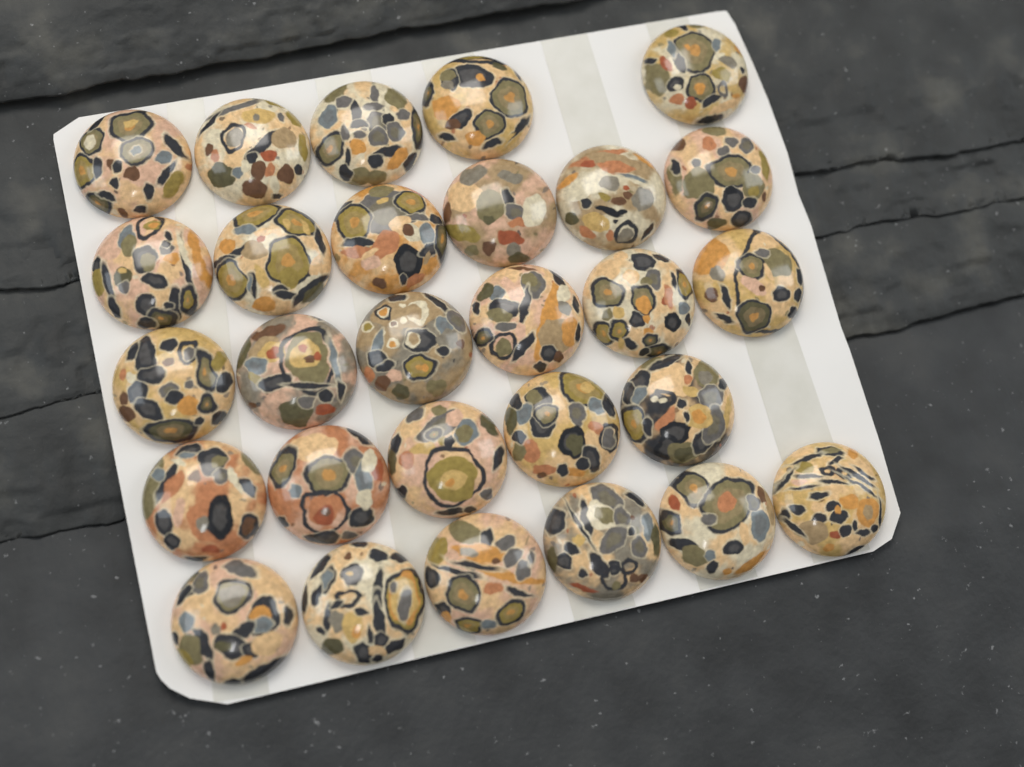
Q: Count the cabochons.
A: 28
